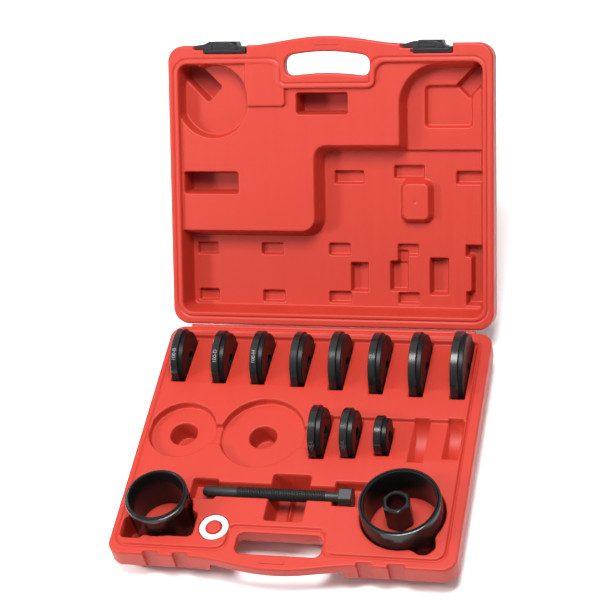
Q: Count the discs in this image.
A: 11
